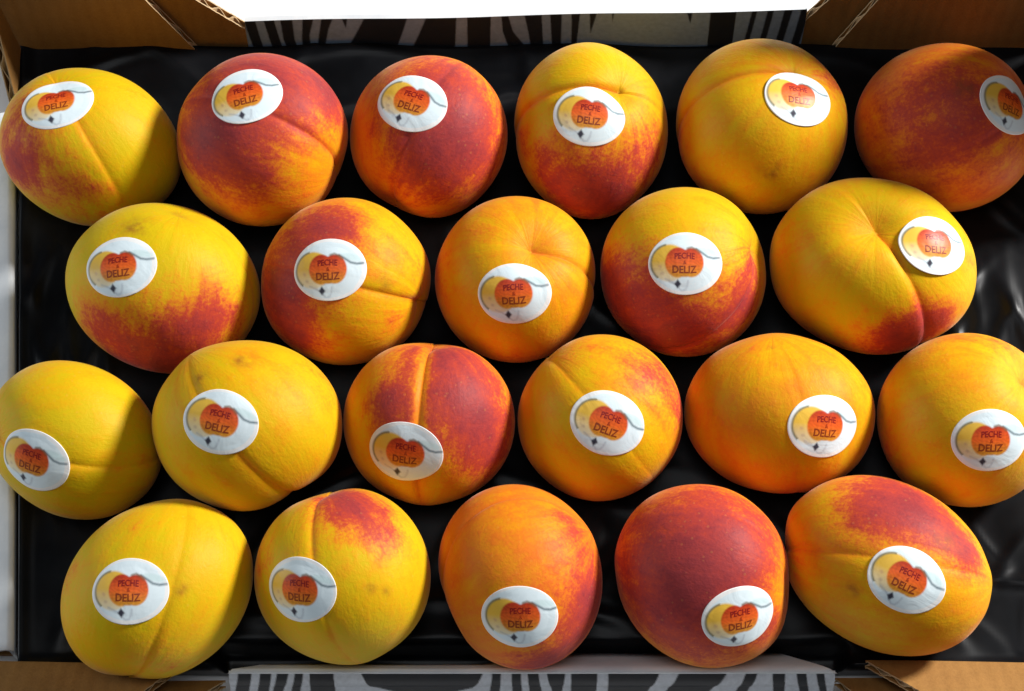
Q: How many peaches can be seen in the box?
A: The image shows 22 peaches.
